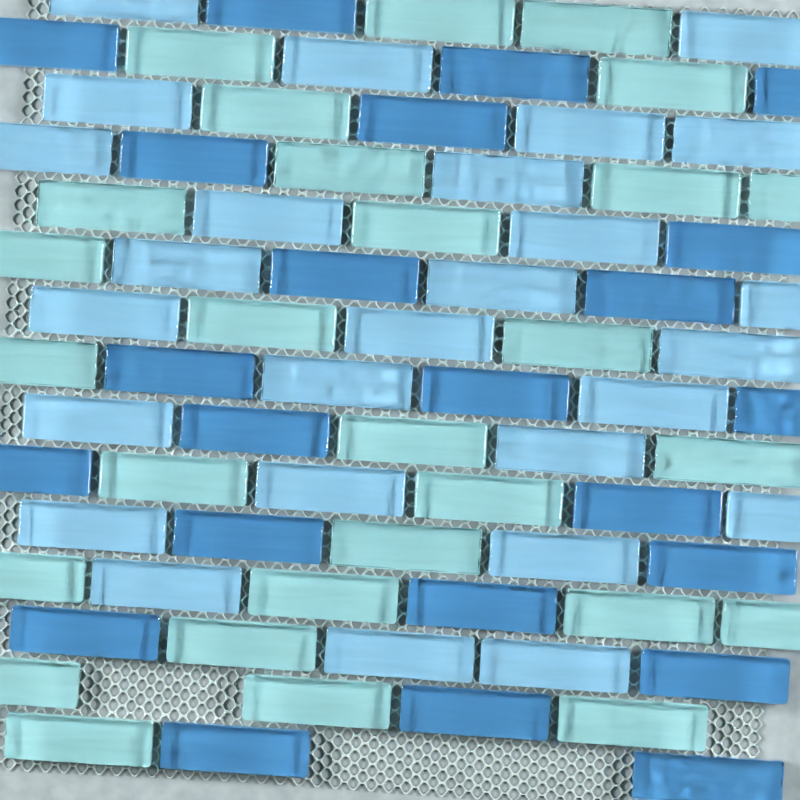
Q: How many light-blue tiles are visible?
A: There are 27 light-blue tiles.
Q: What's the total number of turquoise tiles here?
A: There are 28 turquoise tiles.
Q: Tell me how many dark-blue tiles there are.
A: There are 23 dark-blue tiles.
